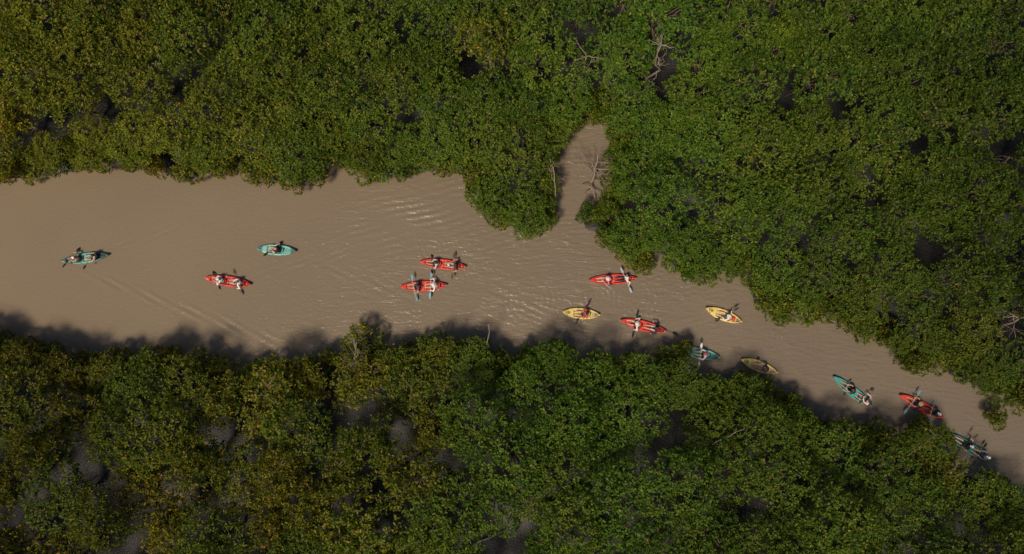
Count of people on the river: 23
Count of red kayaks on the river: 6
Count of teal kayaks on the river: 5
